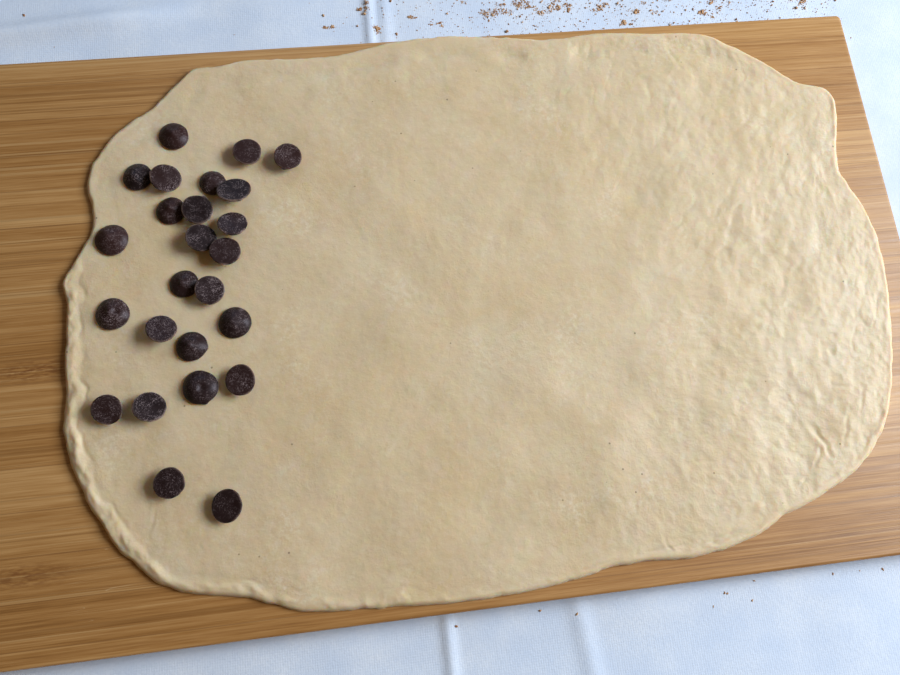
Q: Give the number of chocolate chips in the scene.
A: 25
